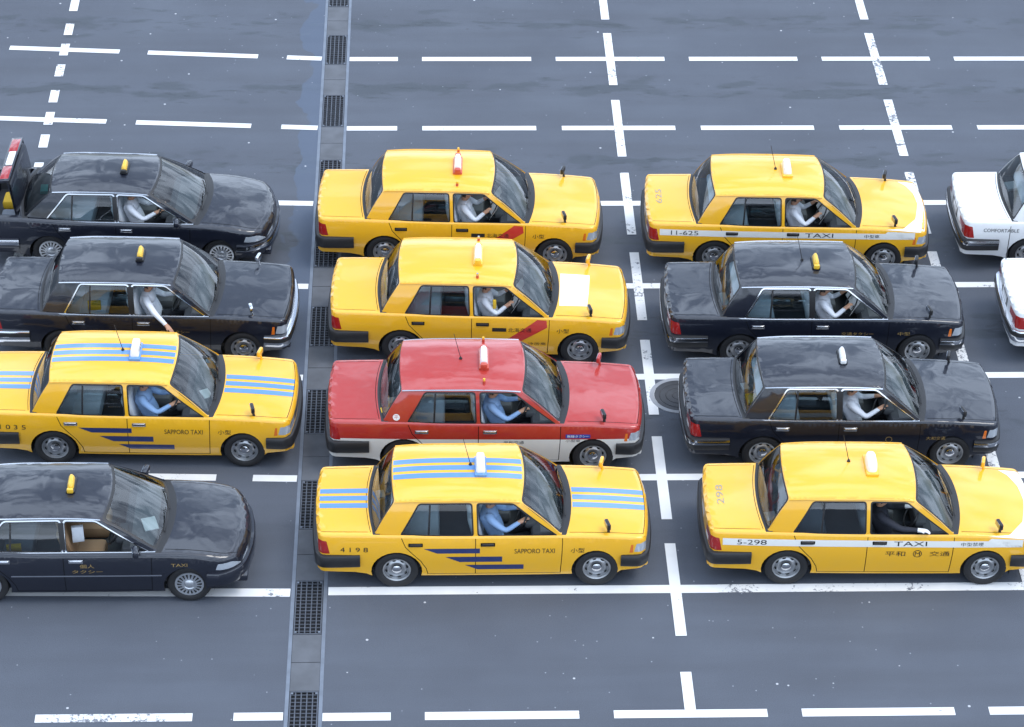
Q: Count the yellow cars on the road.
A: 6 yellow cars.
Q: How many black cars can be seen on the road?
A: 5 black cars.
